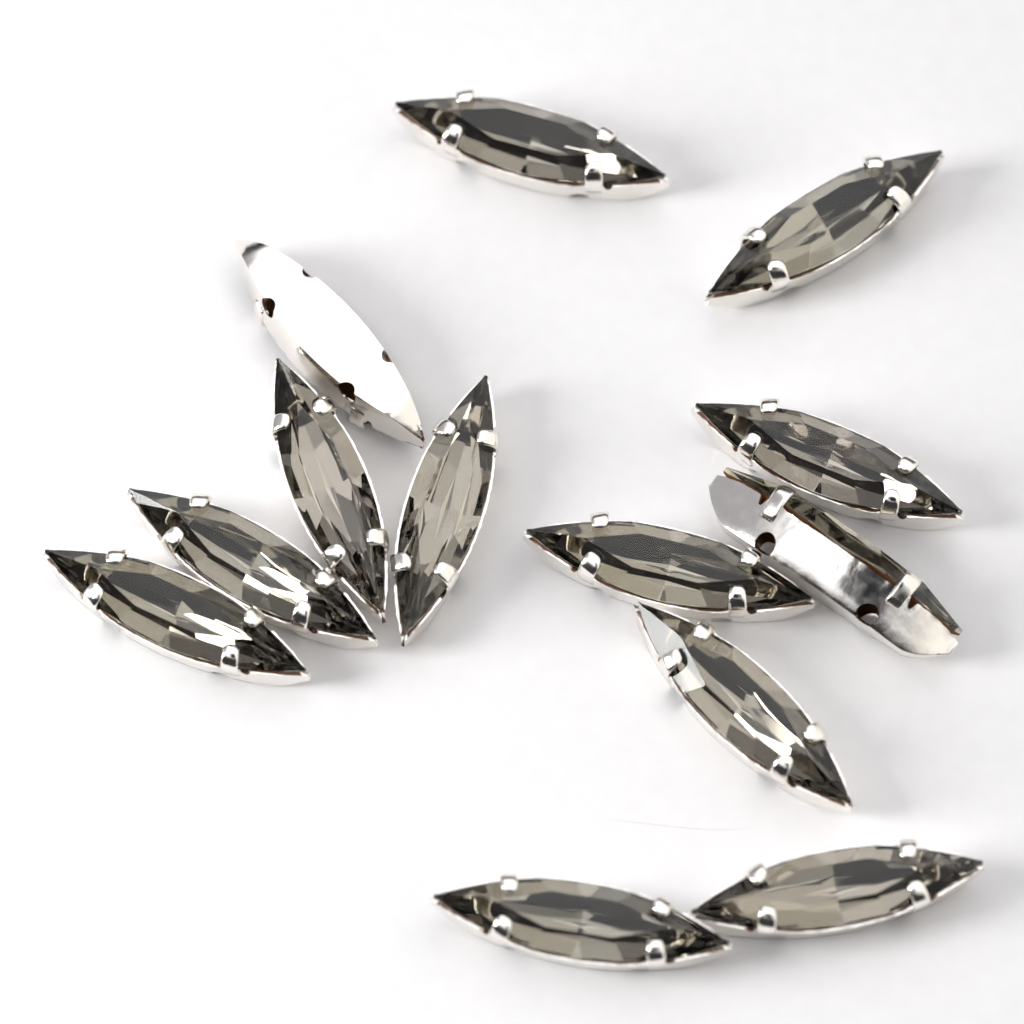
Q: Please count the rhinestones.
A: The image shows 13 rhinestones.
